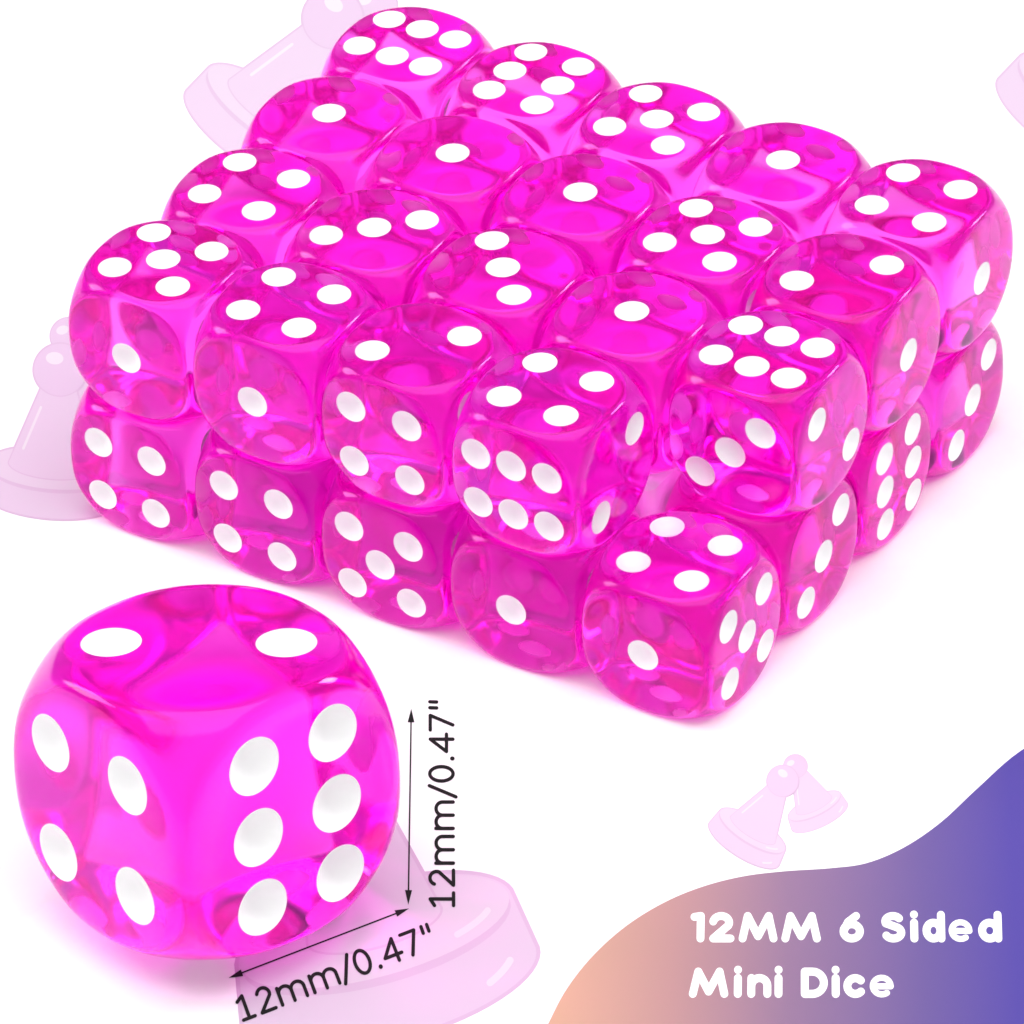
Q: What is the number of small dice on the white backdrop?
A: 27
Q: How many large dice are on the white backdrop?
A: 1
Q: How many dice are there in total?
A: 28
